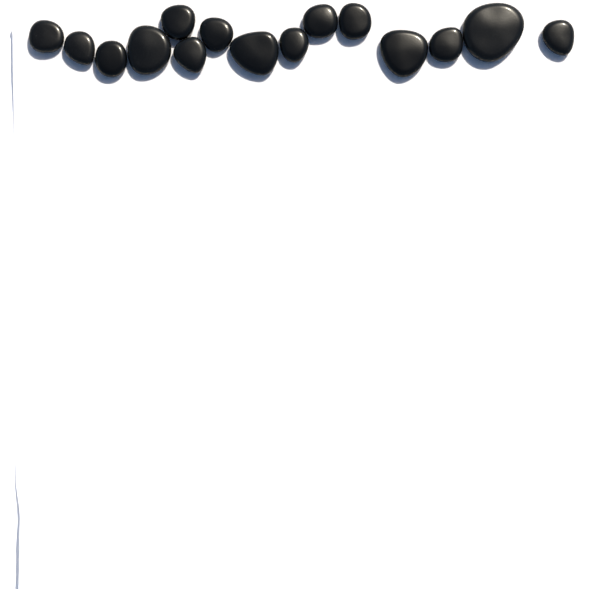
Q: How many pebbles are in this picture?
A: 15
